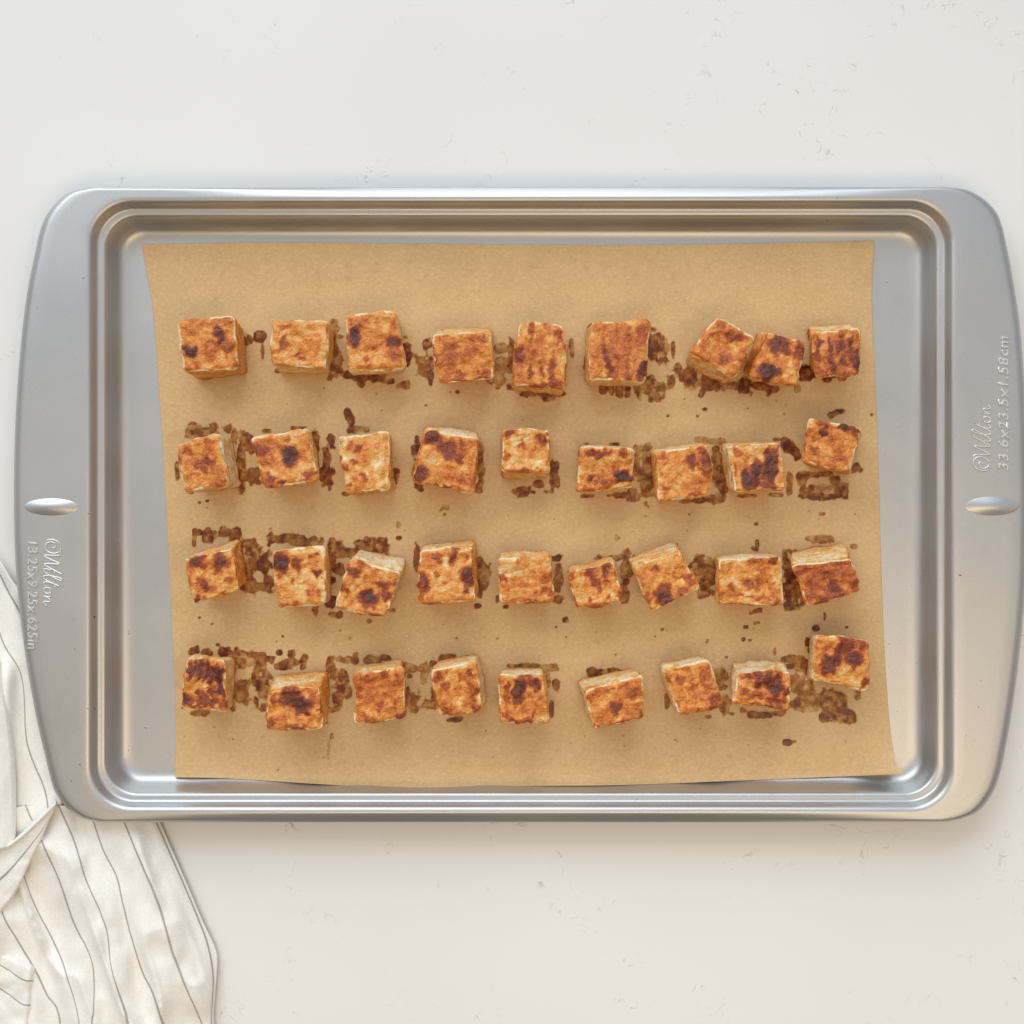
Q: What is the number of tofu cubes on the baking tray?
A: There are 36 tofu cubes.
